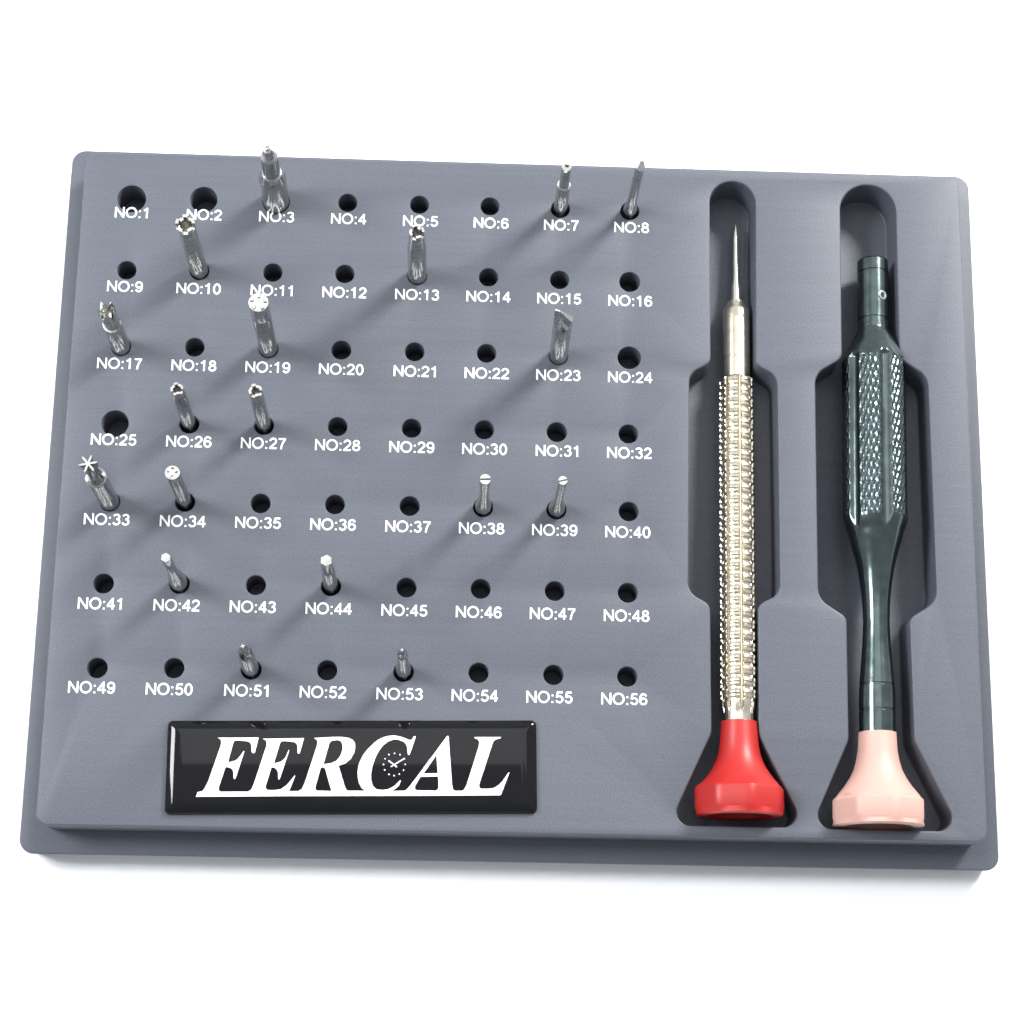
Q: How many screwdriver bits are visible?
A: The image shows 18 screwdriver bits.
